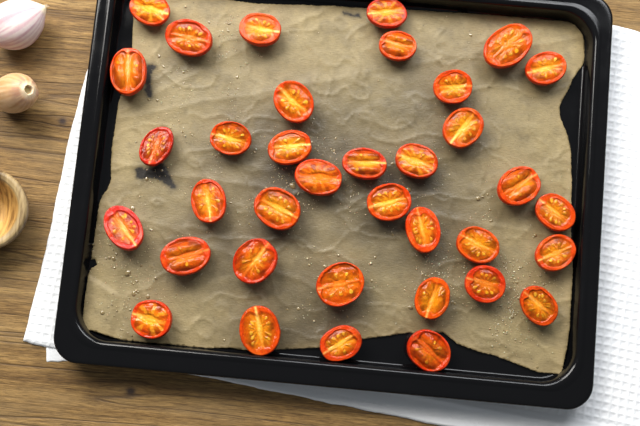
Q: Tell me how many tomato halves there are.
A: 36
